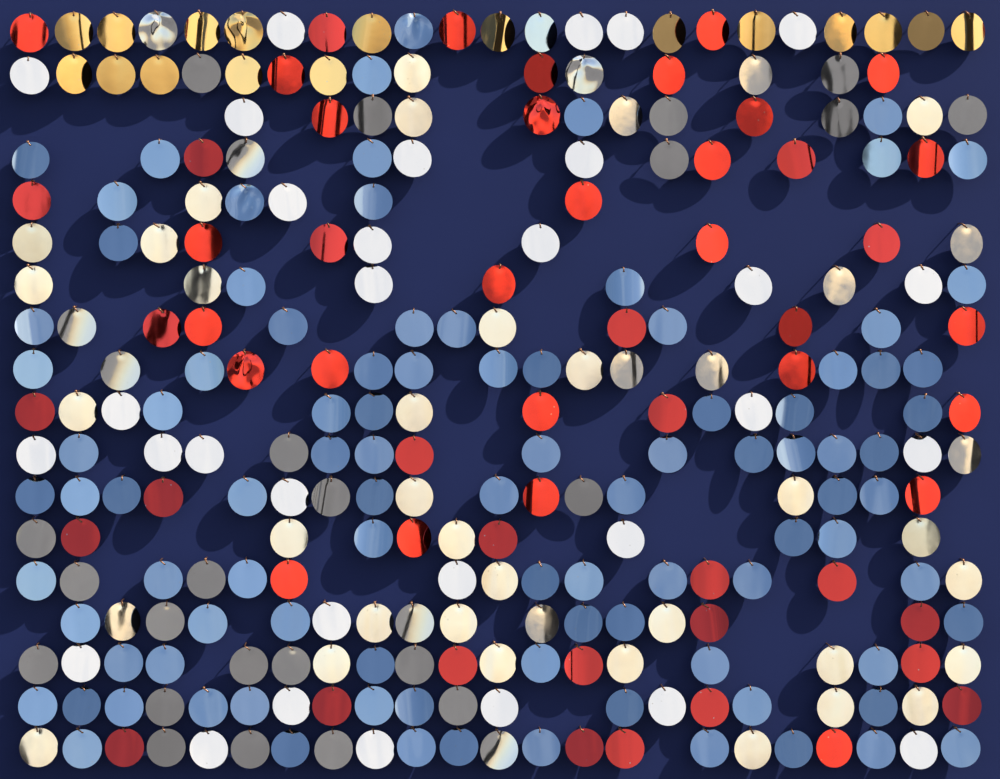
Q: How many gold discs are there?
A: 17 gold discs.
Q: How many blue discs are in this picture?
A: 98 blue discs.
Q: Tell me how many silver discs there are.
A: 101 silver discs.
